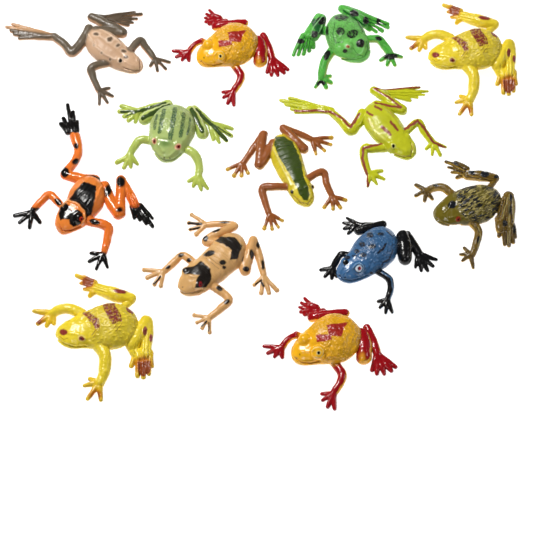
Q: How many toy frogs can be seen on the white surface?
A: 13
